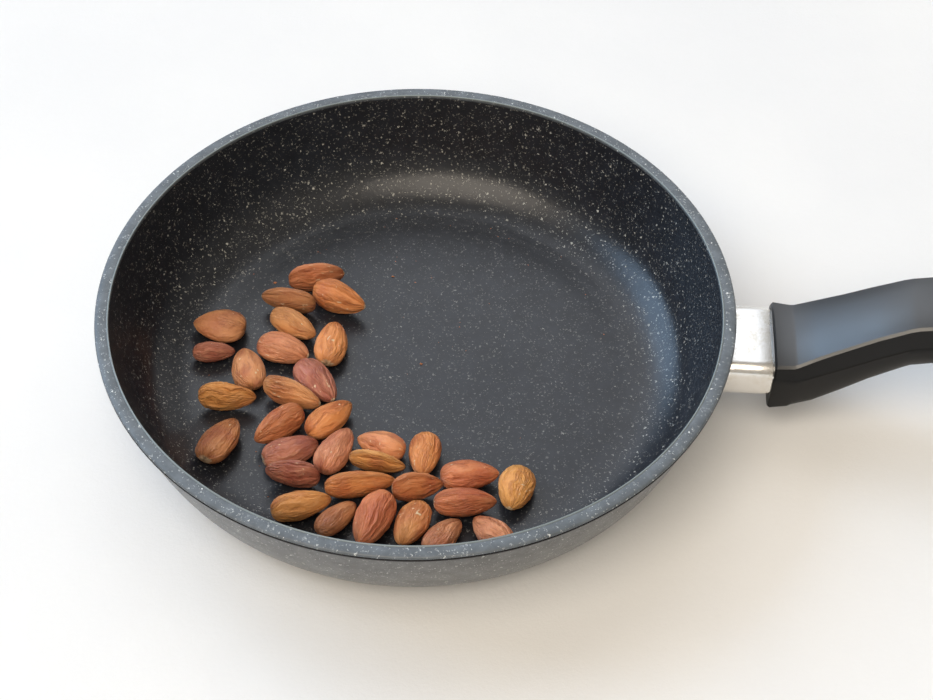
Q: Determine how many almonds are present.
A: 32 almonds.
